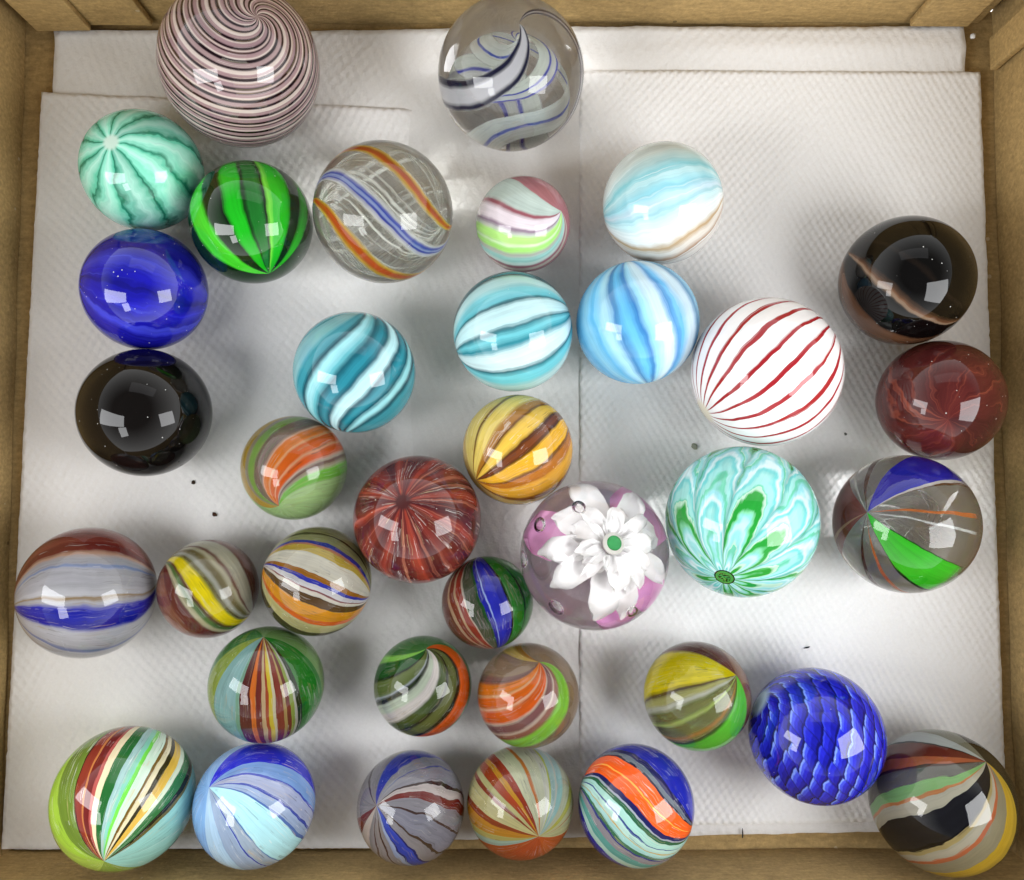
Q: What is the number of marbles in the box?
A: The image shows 36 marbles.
